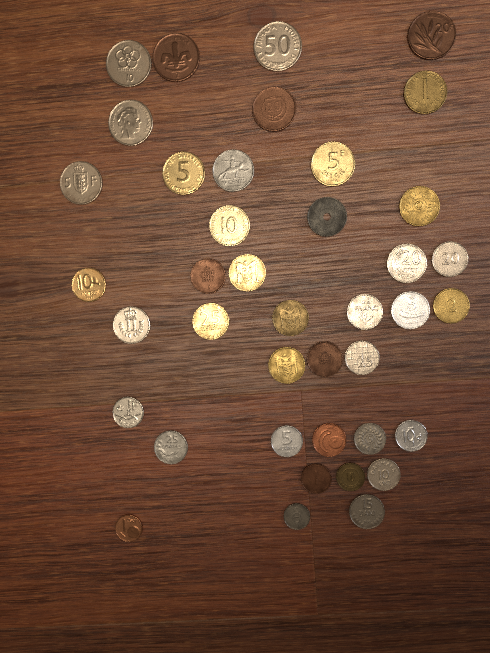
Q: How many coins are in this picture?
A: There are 40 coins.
